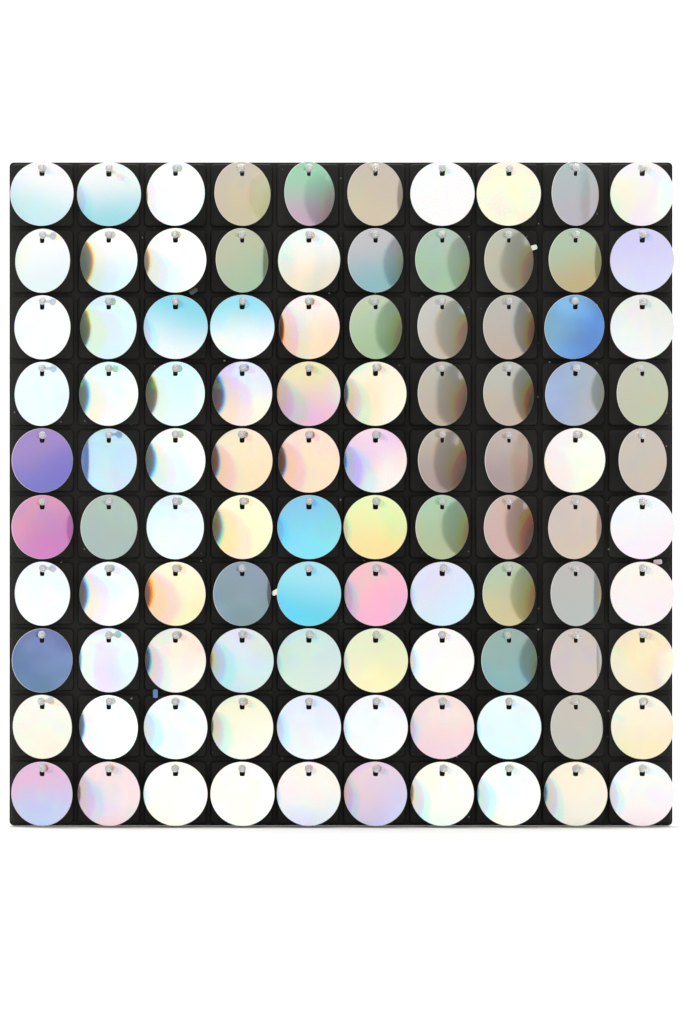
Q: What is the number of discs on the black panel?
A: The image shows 100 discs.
